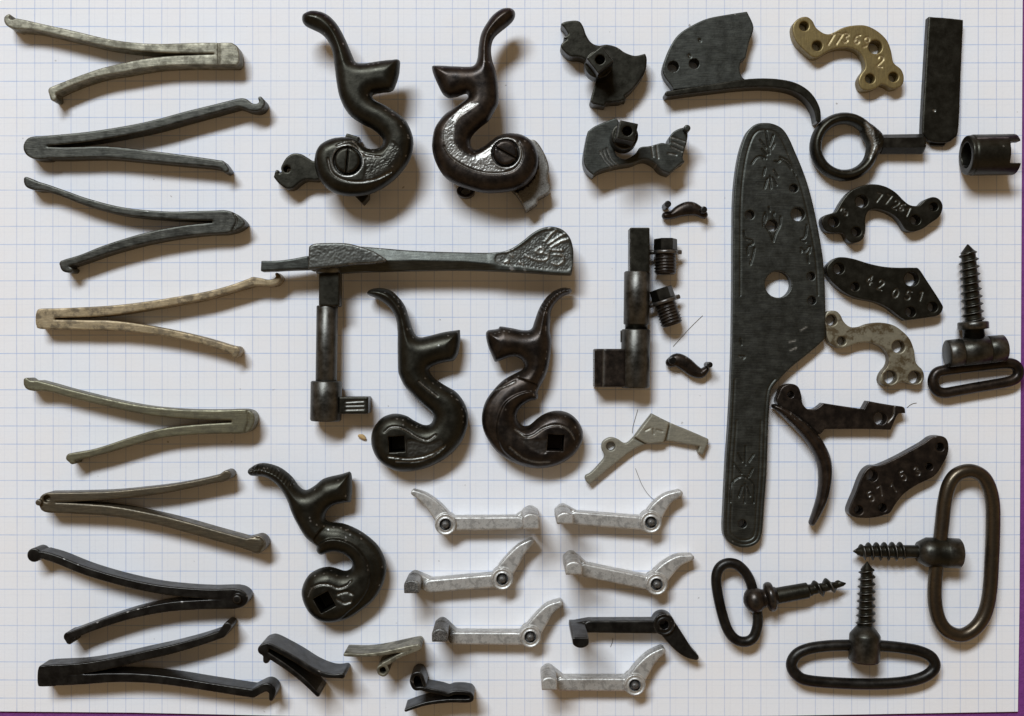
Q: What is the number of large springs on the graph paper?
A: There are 8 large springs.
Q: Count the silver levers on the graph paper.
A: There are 6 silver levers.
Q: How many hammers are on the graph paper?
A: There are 5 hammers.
